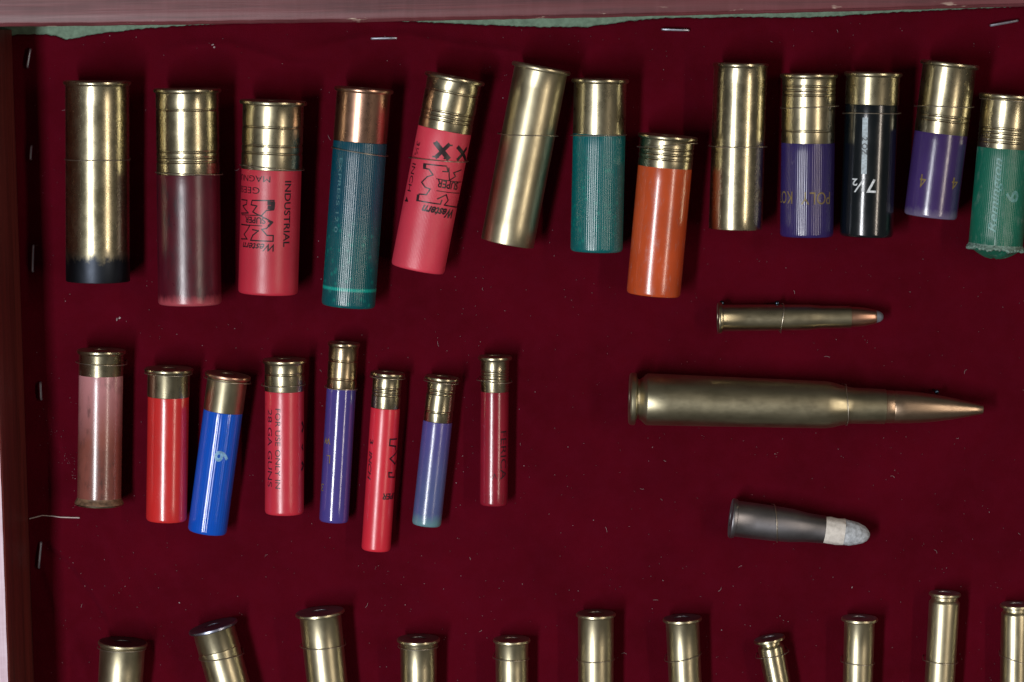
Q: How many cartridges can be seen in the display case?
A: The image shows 35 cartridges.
